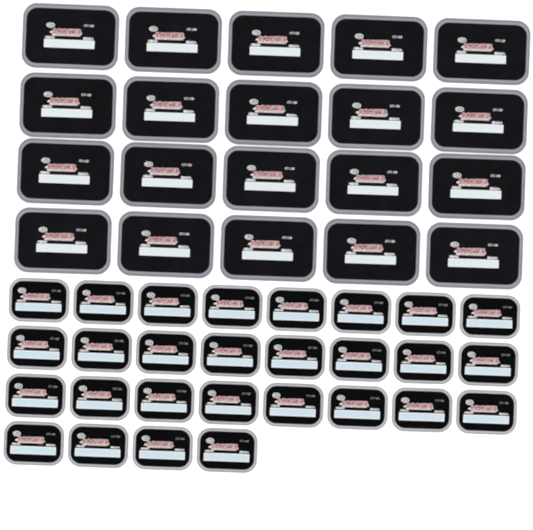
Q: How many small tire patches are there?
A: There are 28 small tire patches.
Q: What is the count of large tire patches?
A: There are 20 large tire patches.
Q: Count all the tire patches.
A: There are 48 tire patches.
